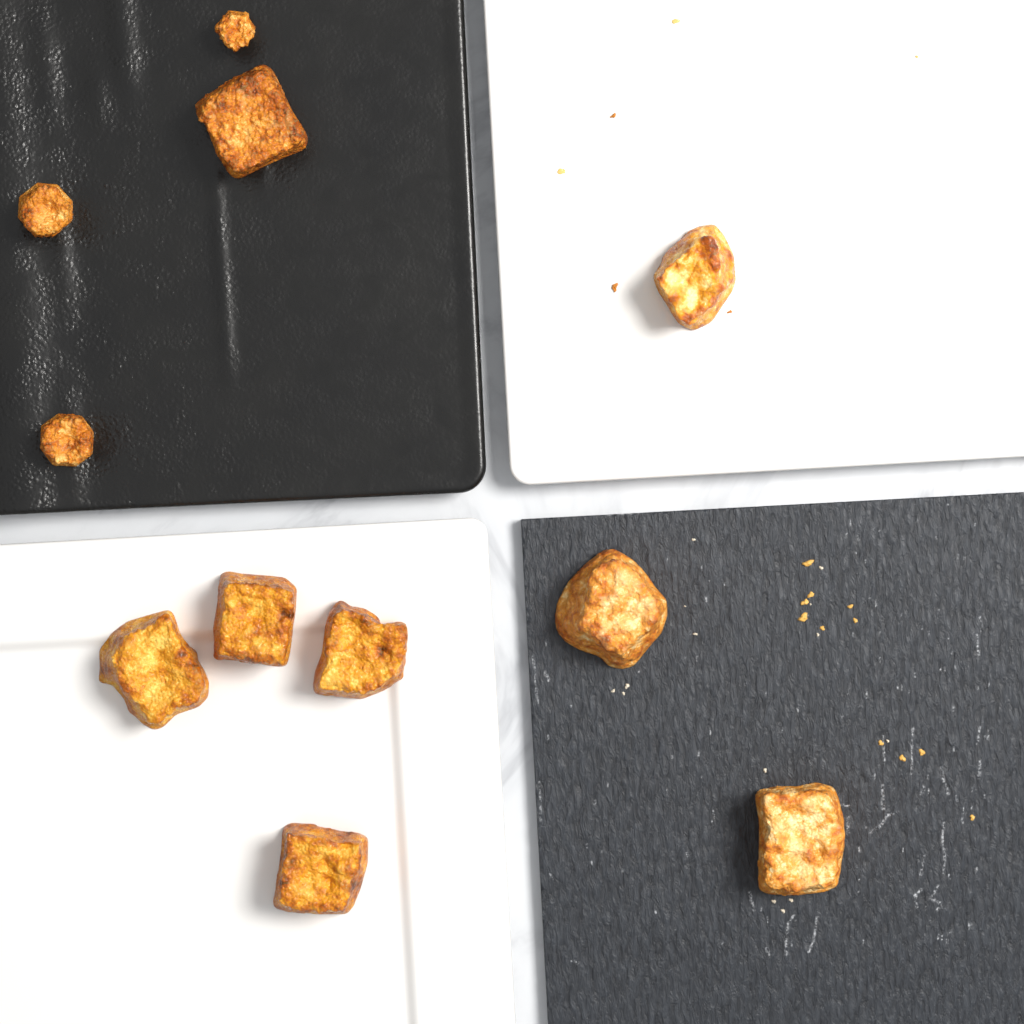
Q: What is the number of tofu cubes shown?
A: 11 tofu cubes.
